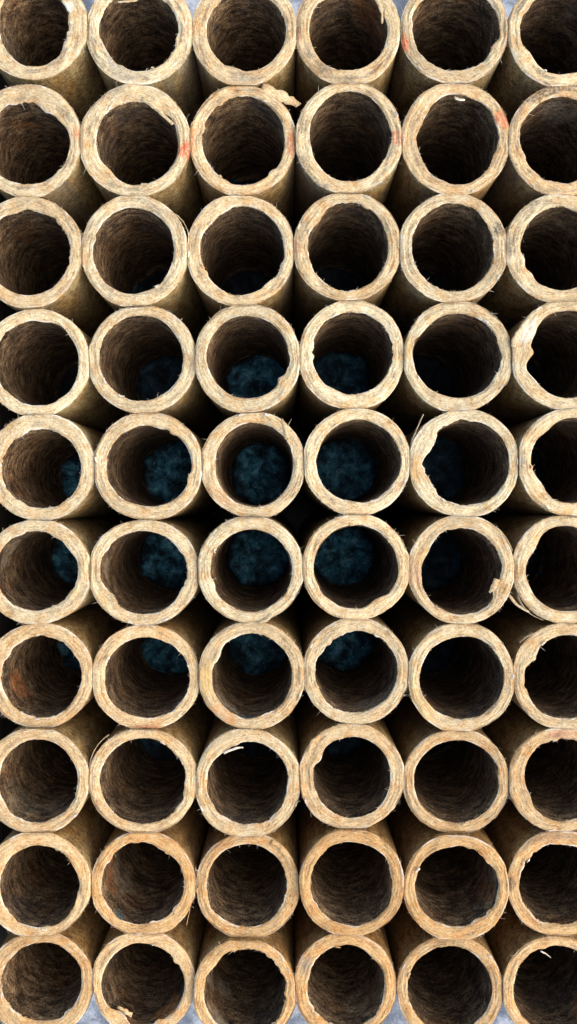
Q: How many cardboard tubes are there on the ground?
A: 60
